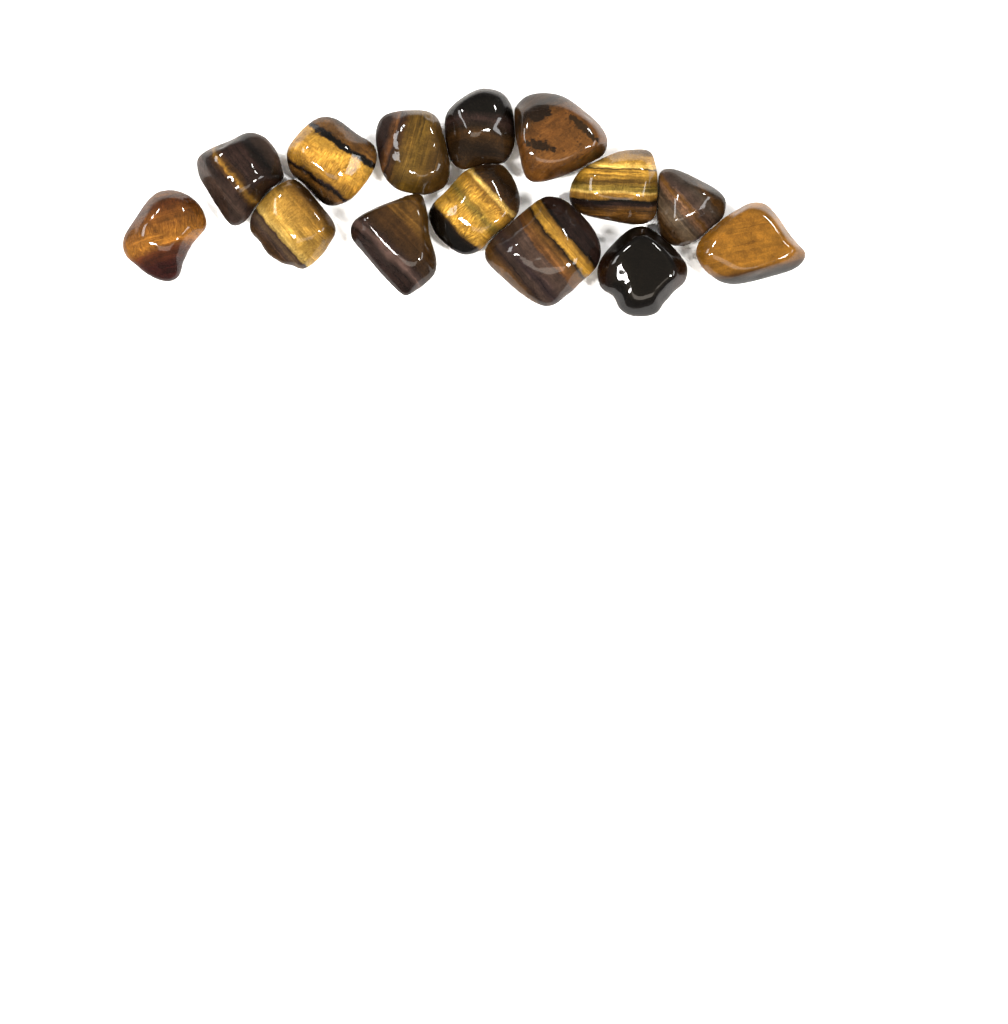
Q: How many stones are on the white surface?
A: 14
